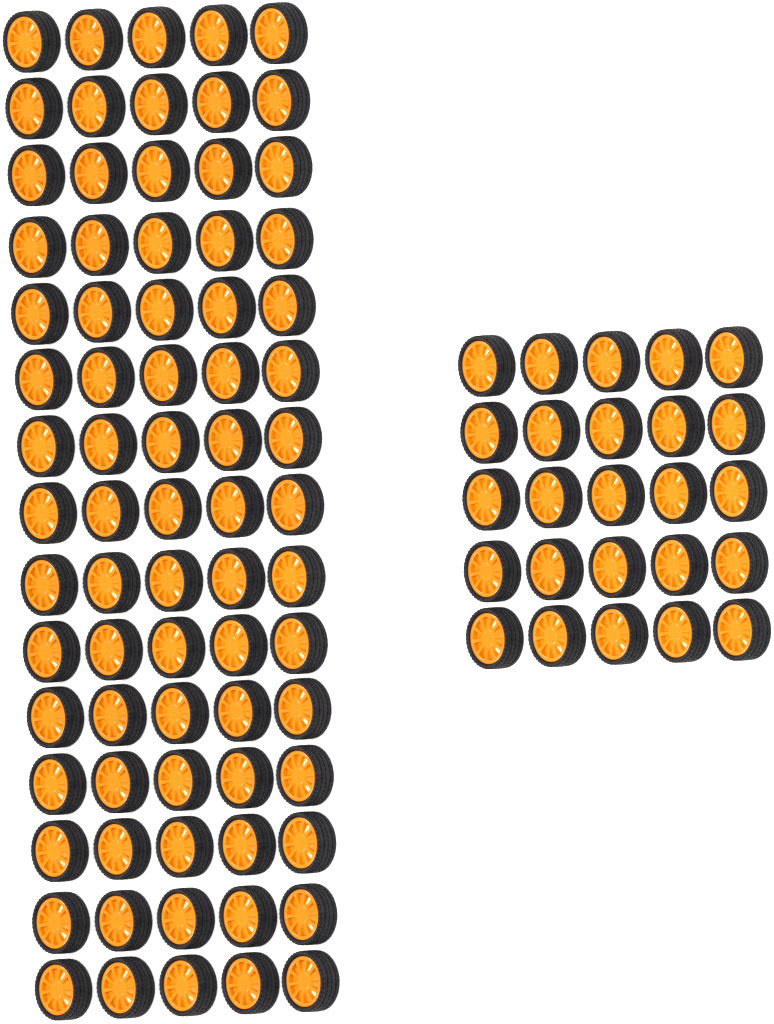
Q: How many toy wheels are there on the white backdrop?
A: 100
